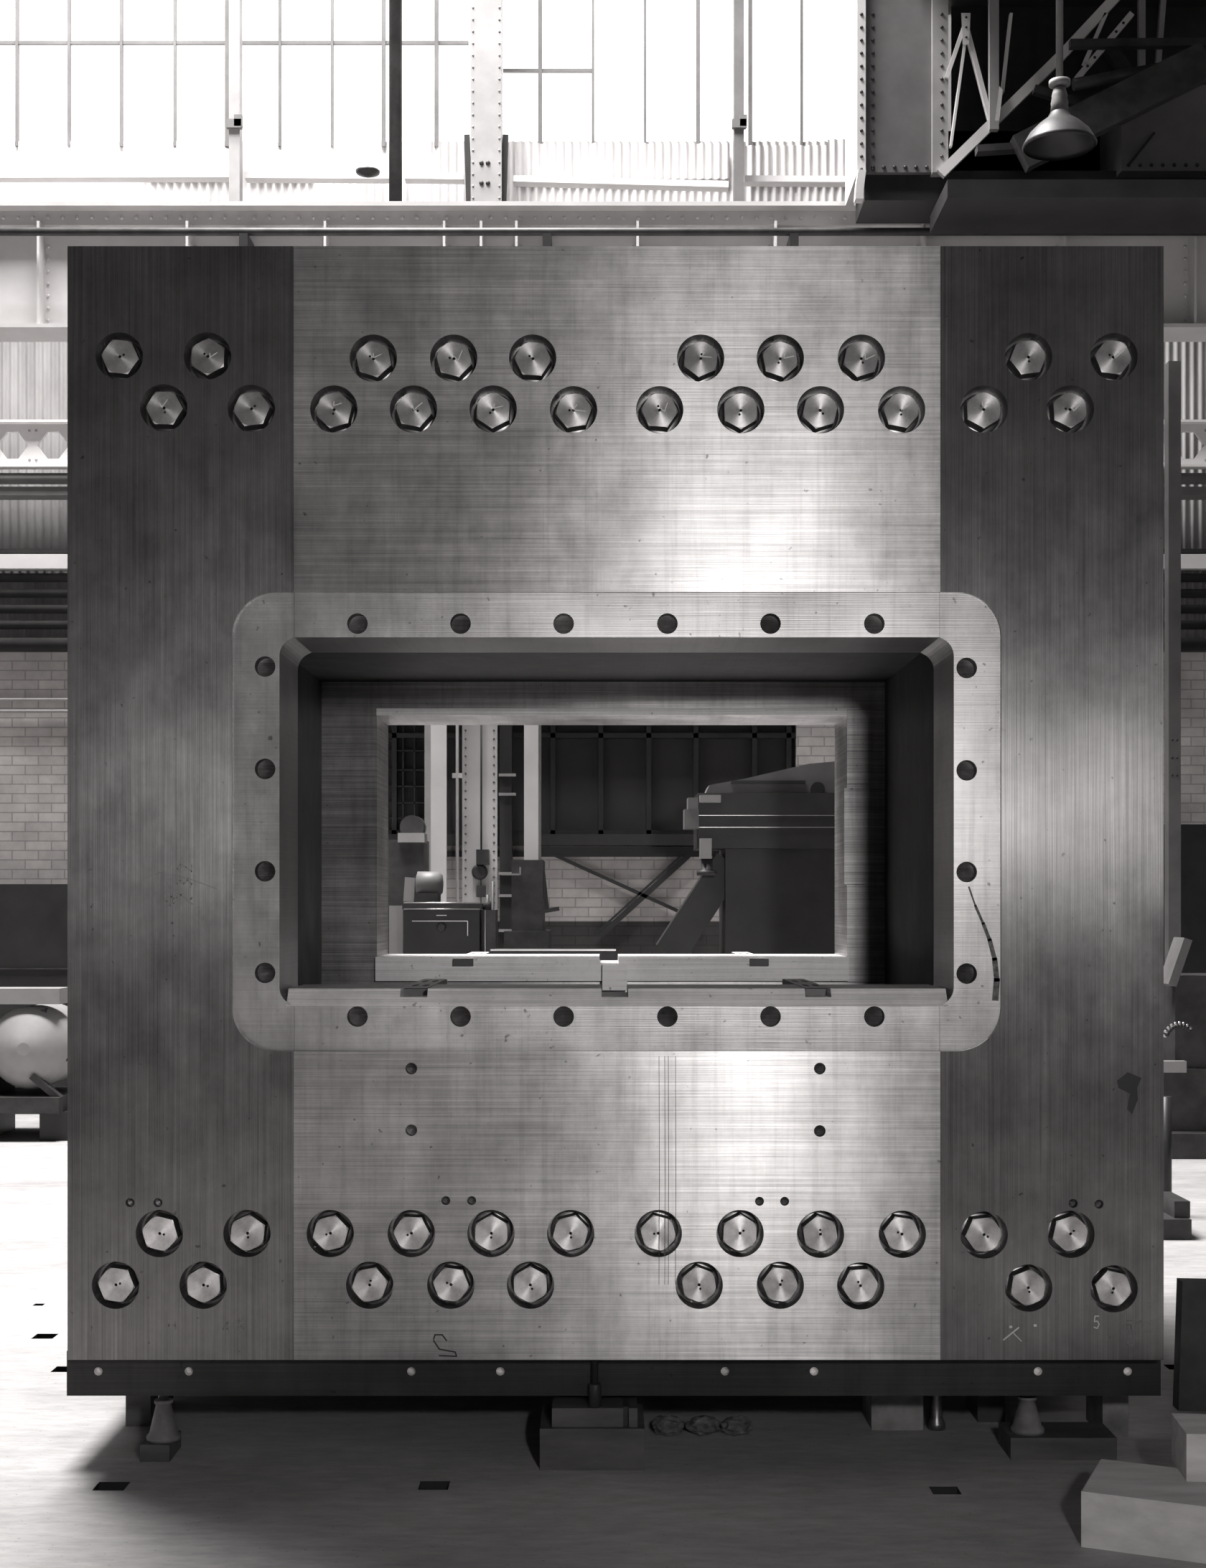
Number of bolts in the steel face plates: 44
